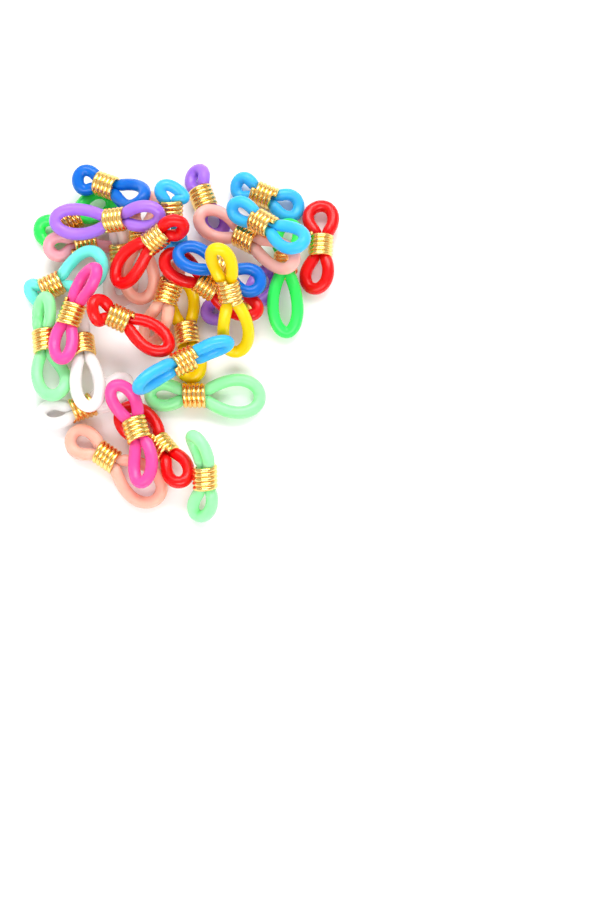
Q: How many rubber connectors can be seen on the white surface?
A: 32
